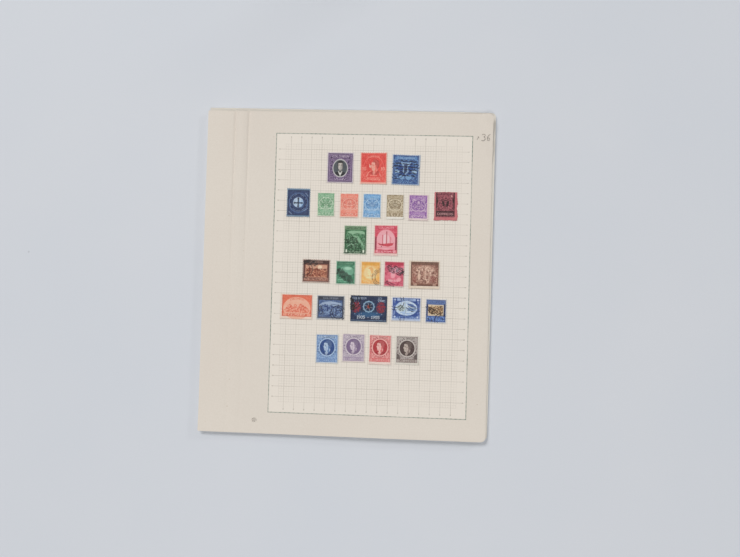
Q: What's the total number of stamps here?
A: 26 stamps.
